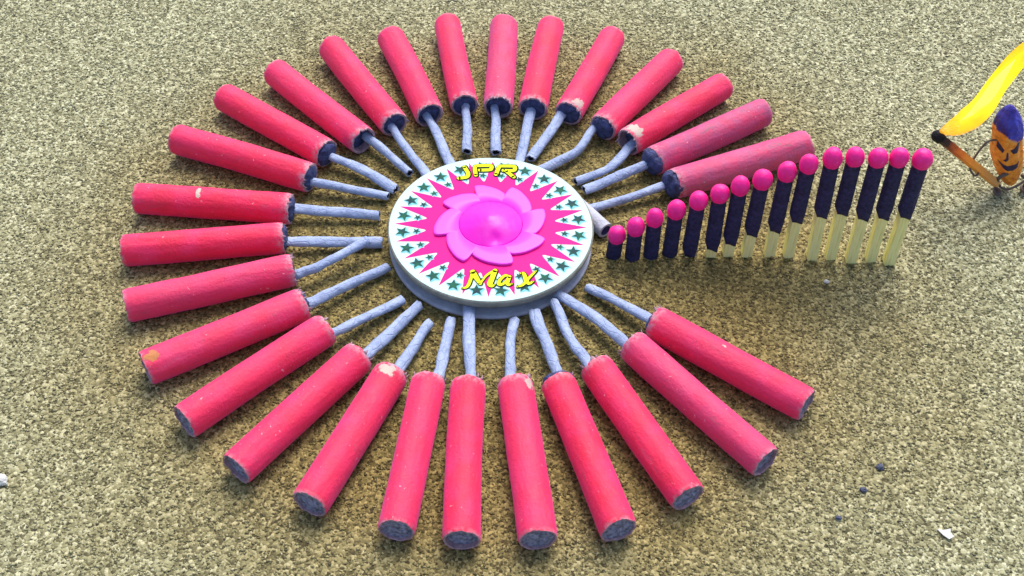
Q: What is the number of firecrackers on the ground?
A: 27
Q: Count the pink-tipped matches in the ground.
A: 15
